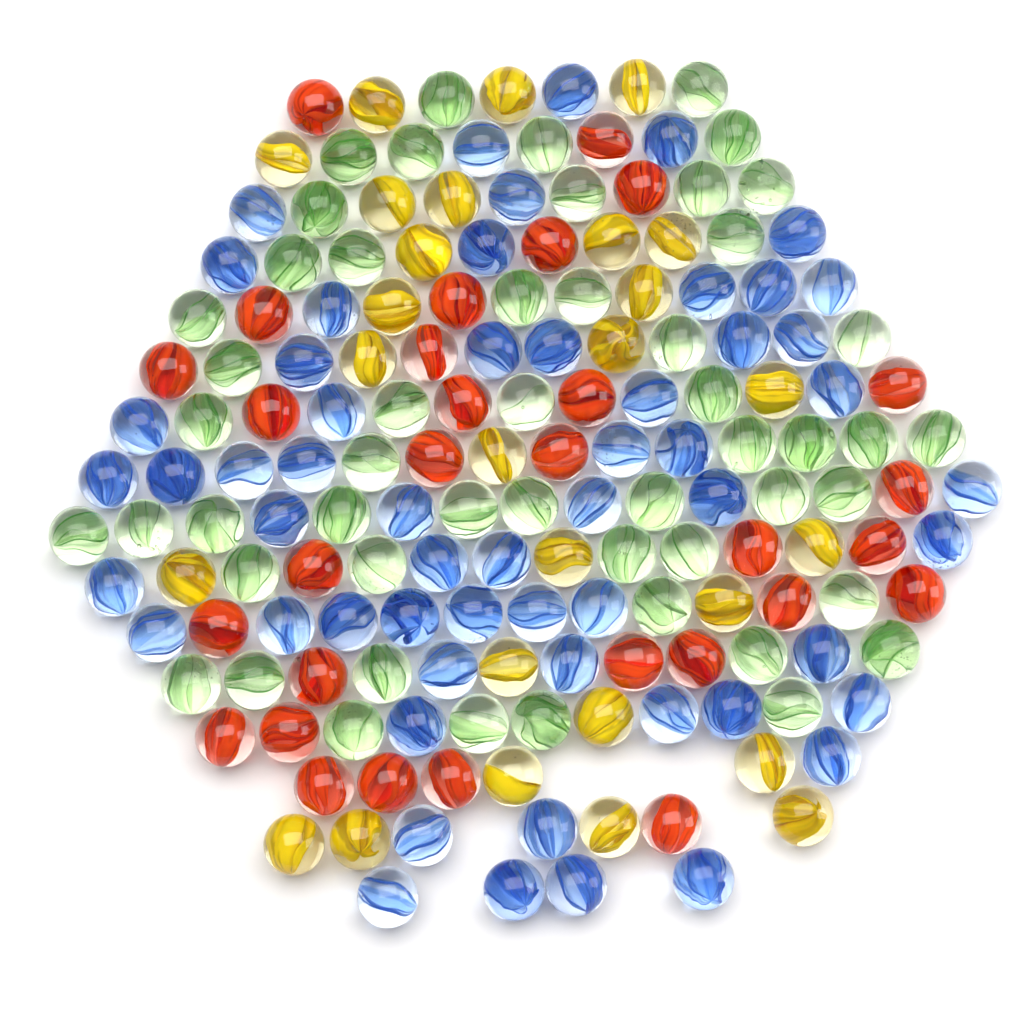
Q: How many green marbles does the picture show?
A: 52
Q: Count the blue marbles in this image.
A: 57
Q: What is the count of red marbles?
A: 30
